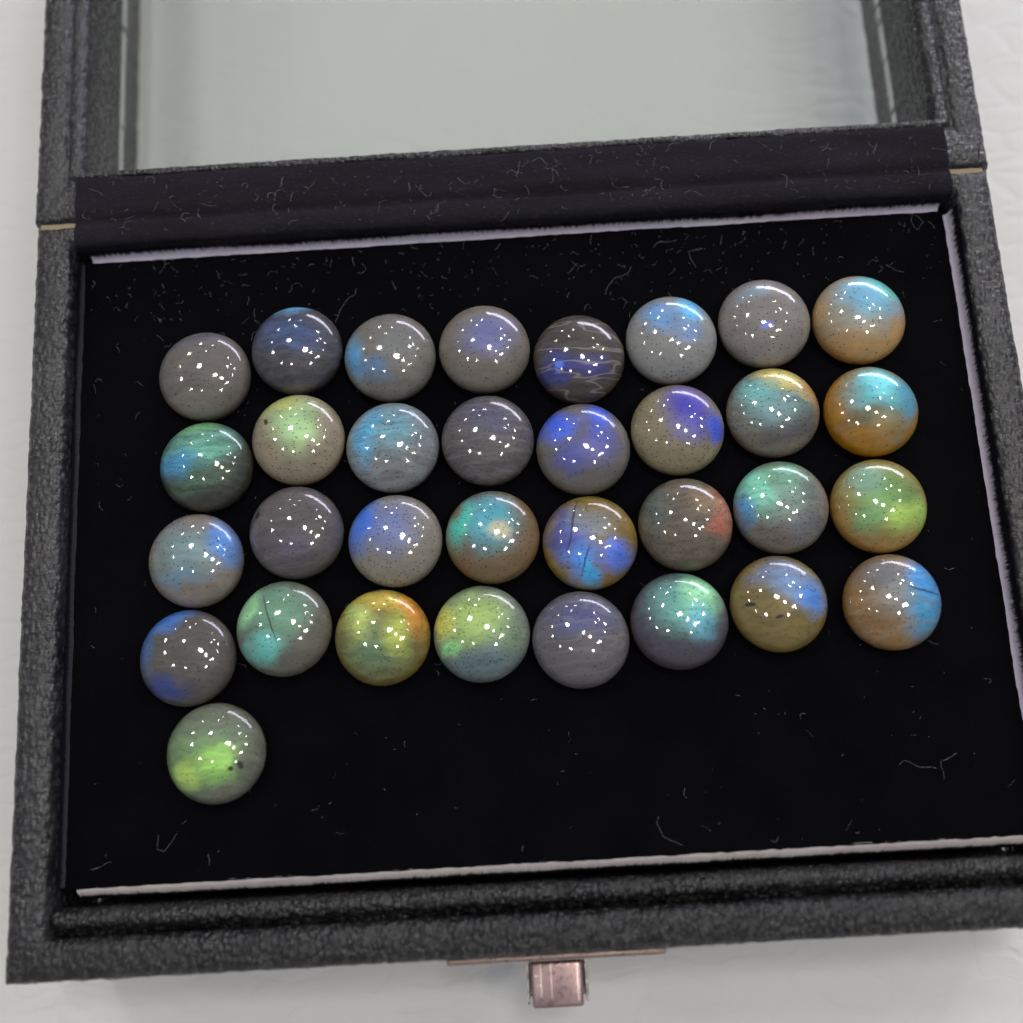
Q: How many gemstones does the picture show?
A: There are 33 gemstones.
